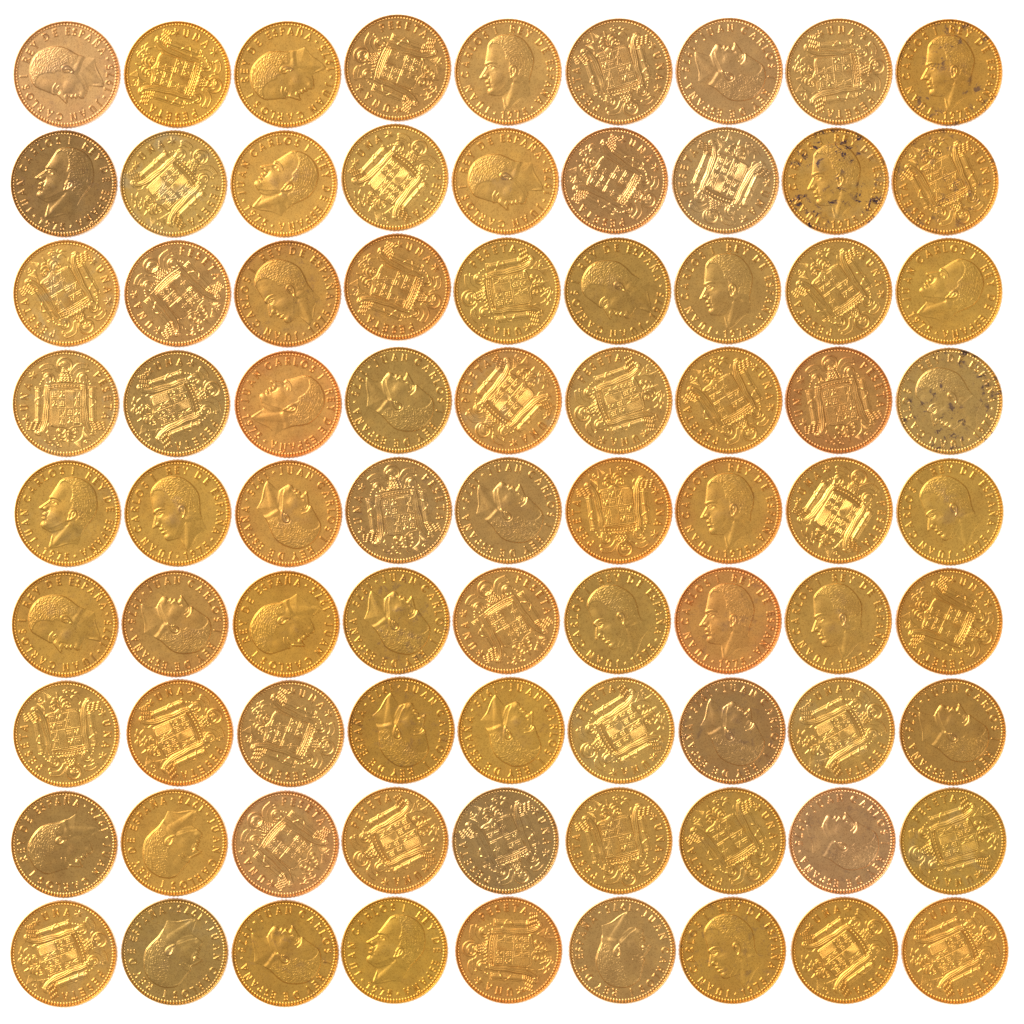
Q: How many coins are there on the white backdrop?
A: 81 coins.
